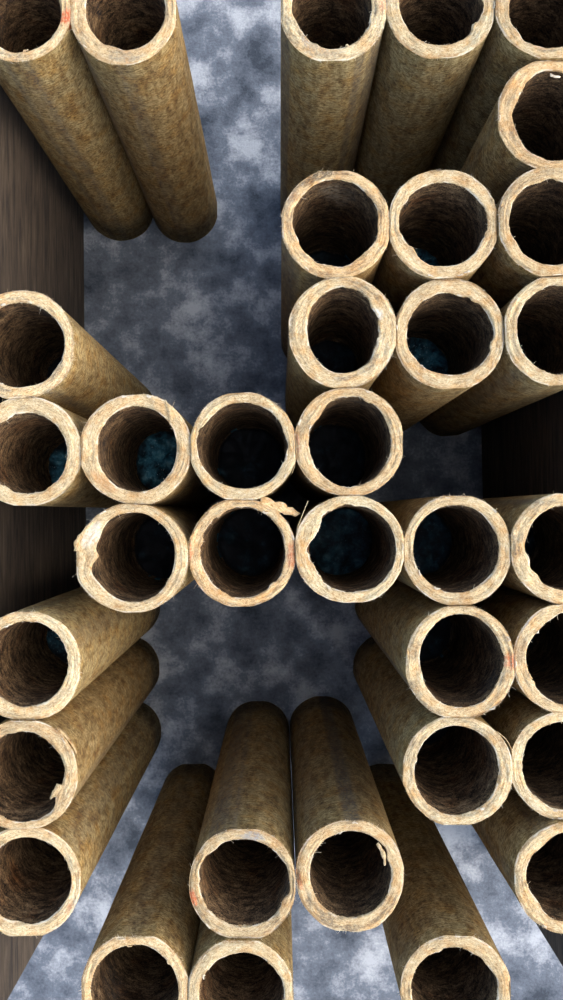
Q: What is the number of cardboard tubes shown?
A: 35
